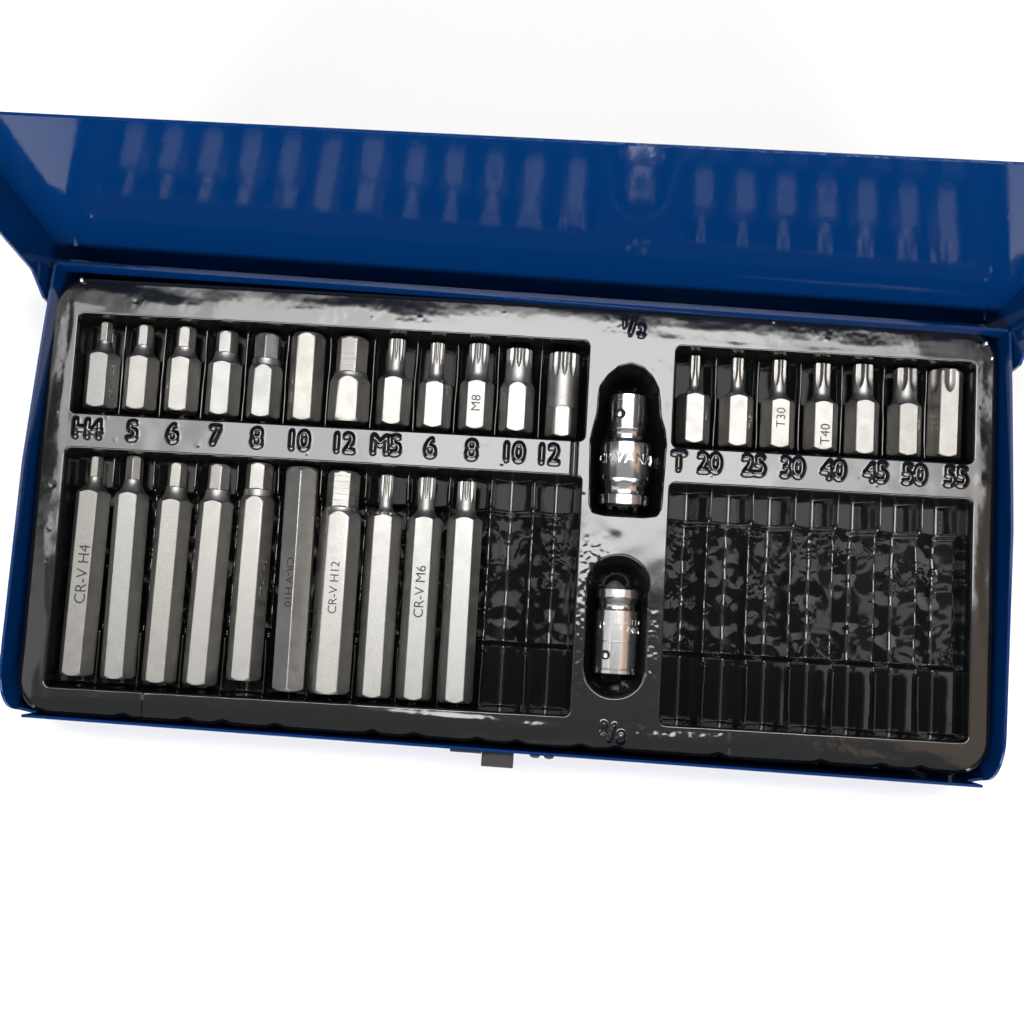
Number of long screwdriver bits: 10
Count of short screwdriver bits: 19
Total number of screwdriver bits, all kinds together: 29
